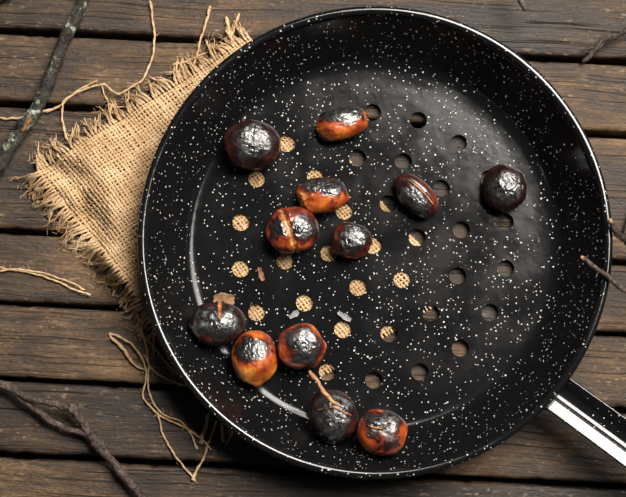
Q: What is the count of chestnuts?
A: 12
